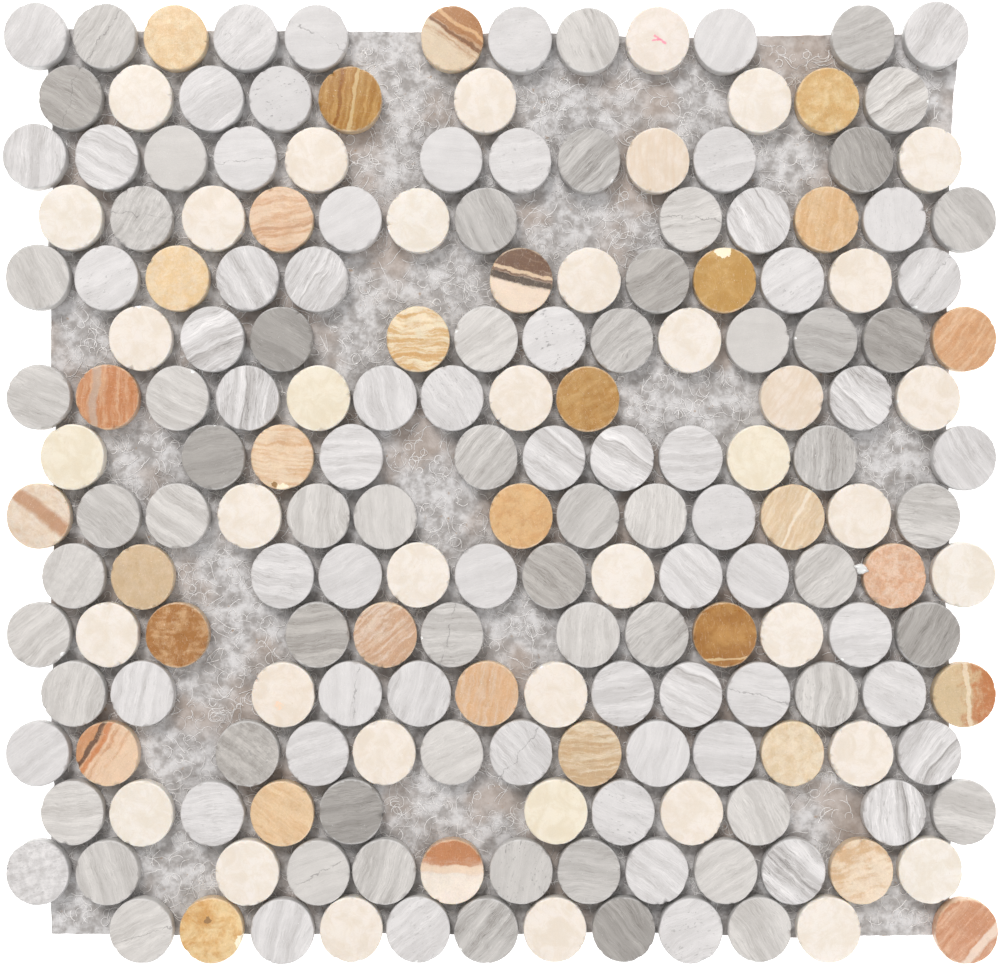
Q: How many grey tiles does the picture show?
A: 121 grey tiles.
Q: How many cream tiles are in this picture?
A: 39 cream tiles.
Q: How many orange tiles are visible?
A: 32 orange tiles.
